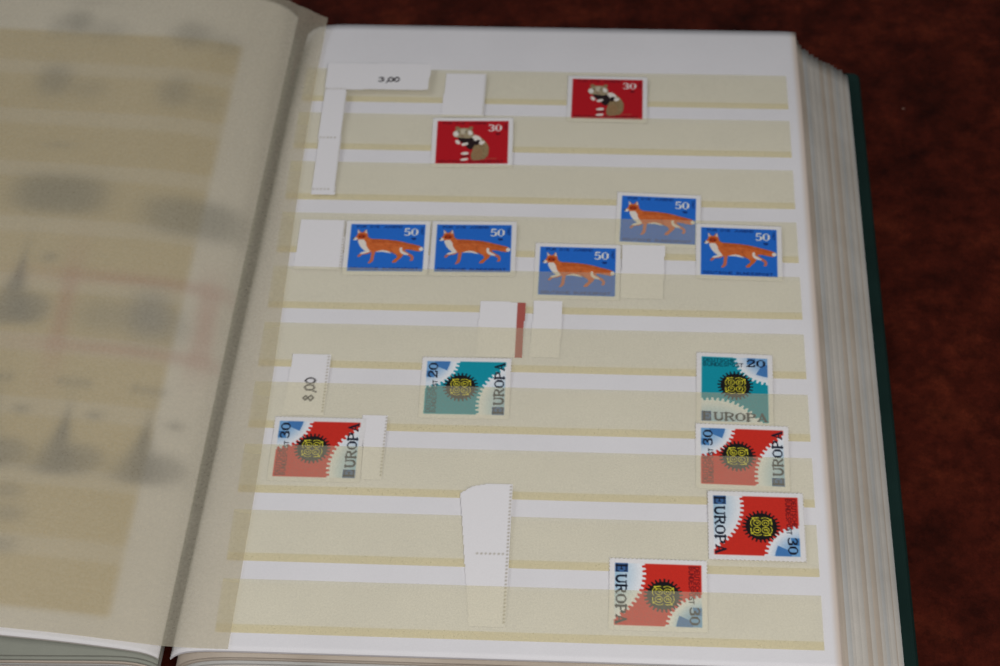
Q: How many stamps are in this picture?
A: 13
